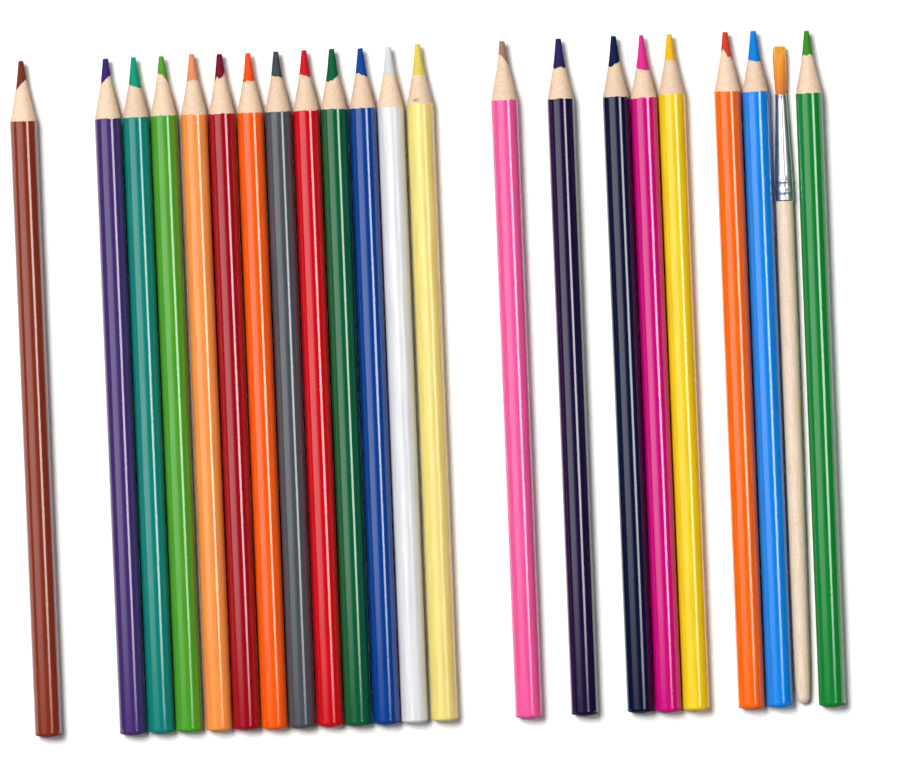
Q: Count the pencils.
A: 21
